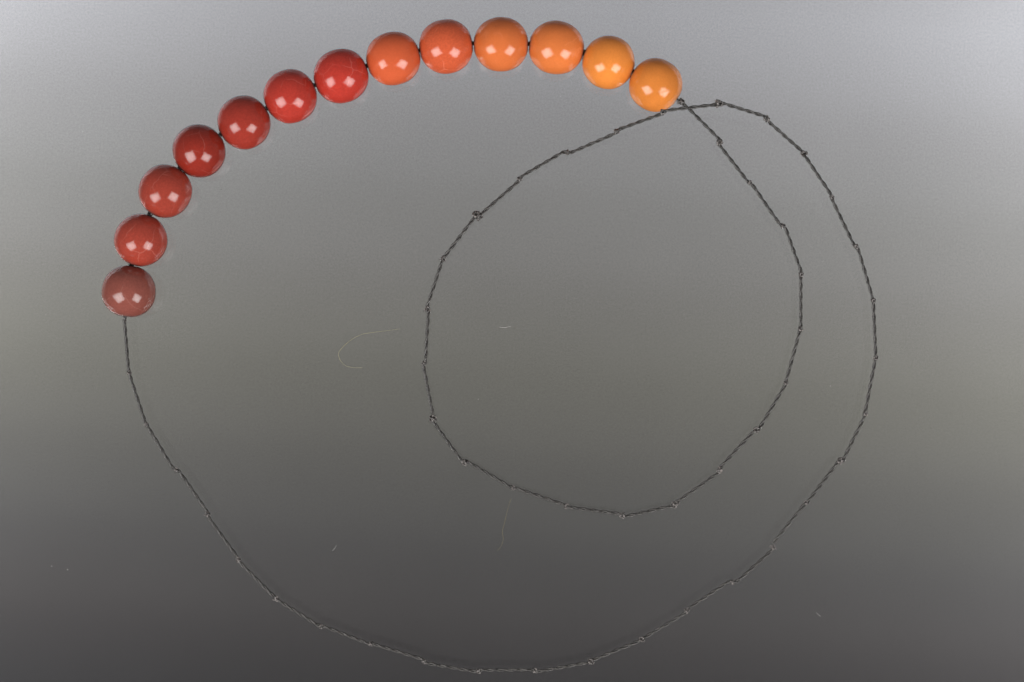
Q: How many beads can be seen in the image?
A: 13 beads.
